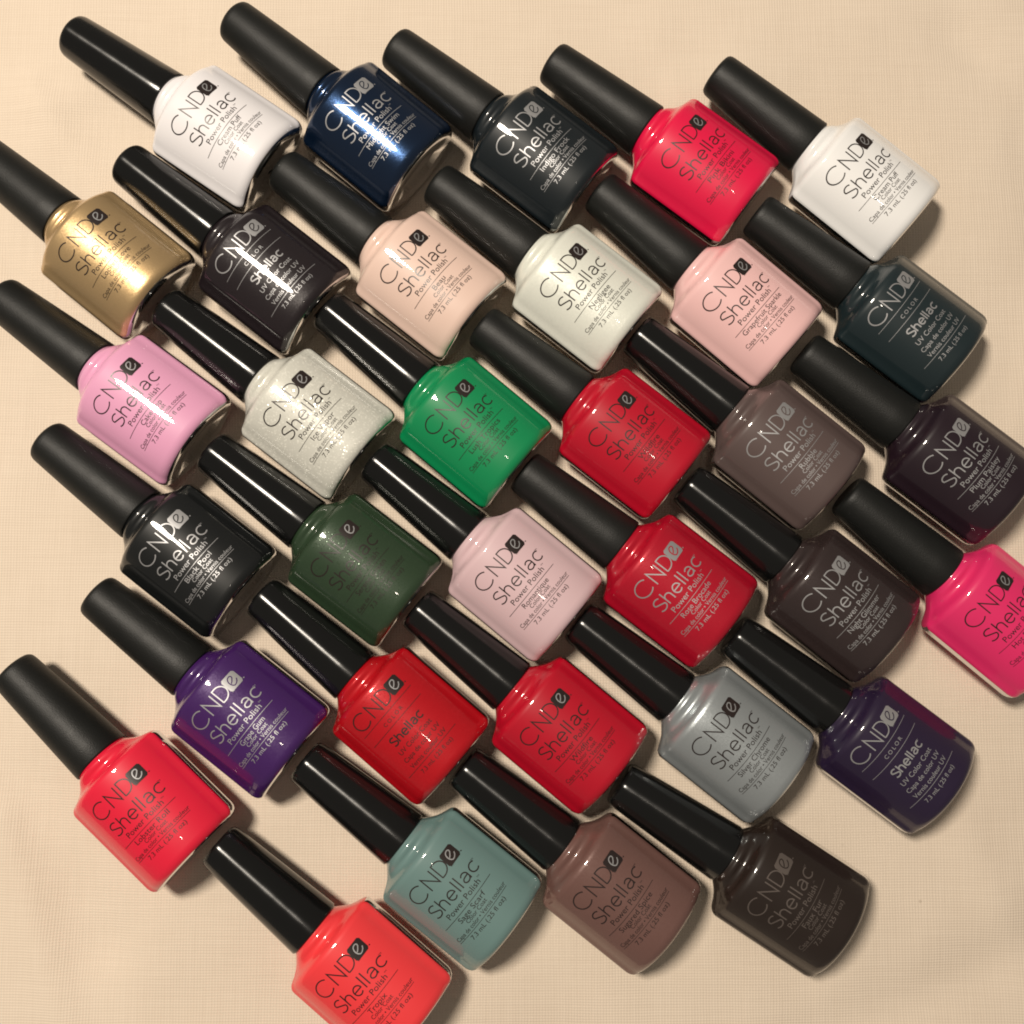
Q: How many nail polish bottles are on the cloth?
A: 33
